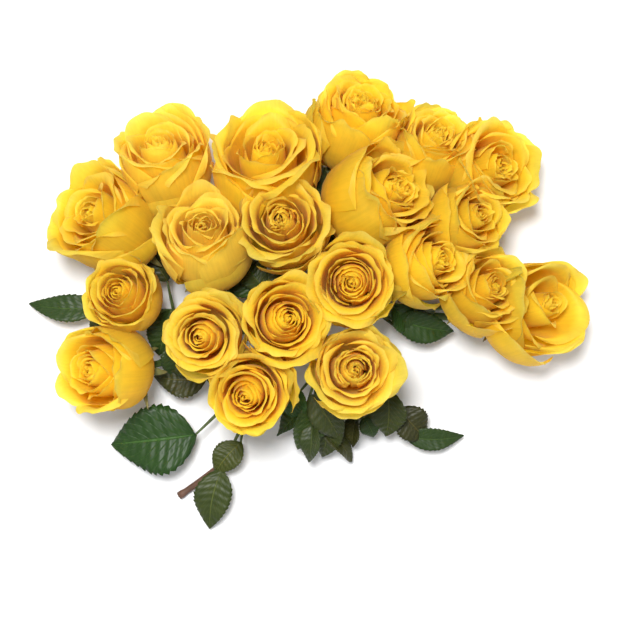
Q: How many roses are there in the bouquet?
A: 20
